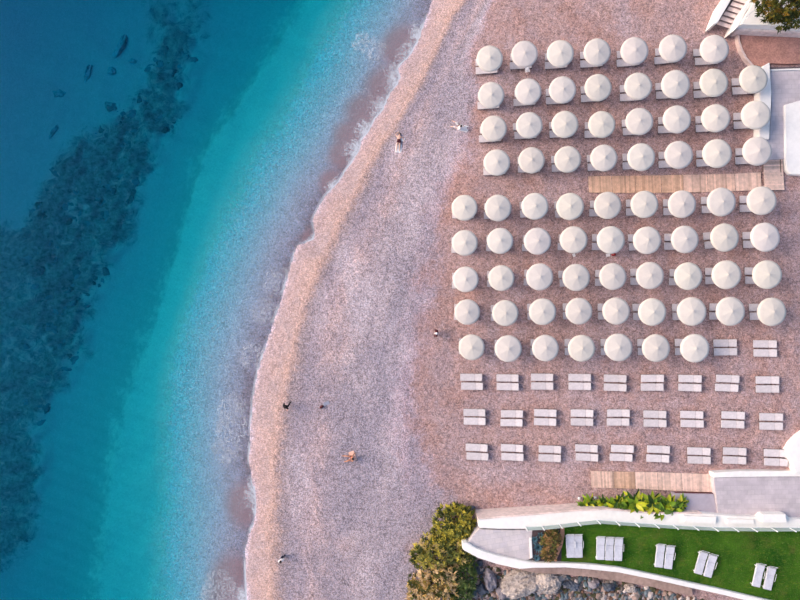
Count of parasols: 74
